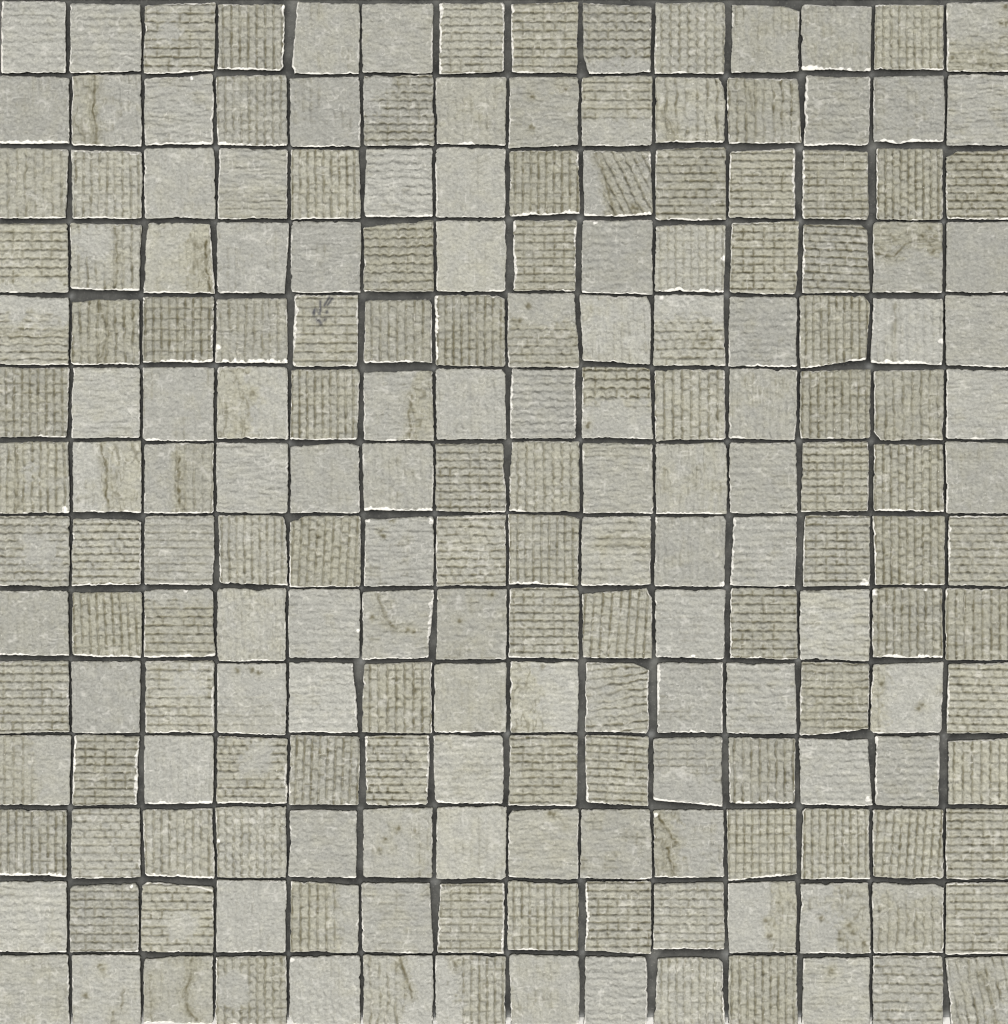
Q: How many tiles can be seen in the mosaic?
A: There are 196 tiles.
